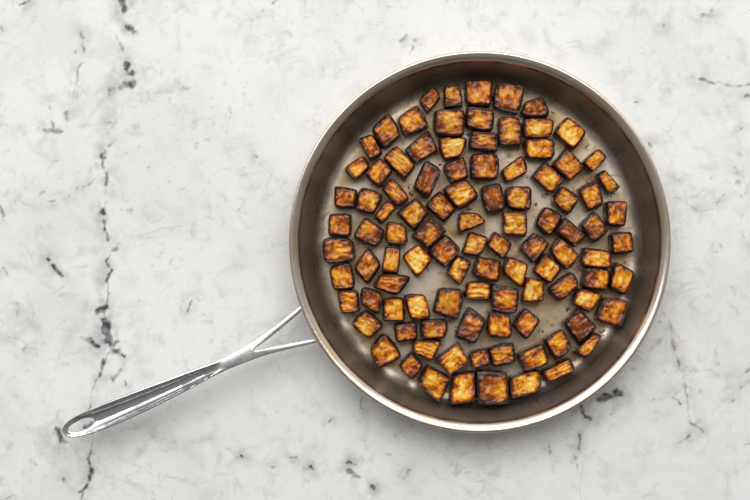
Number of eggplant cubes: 100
